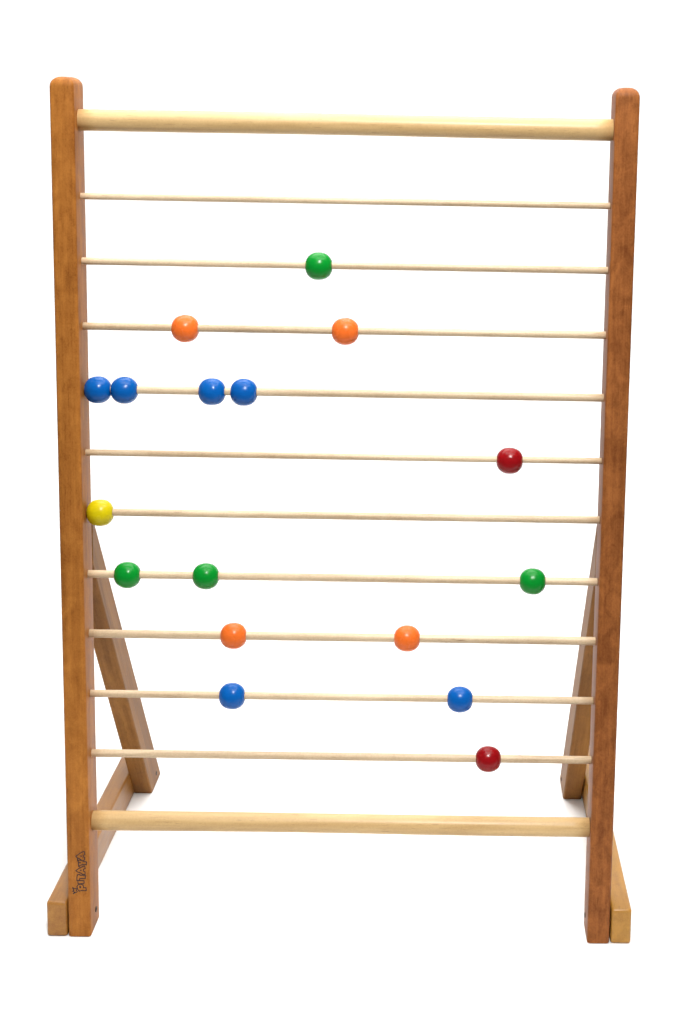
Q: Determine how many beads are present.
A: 17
